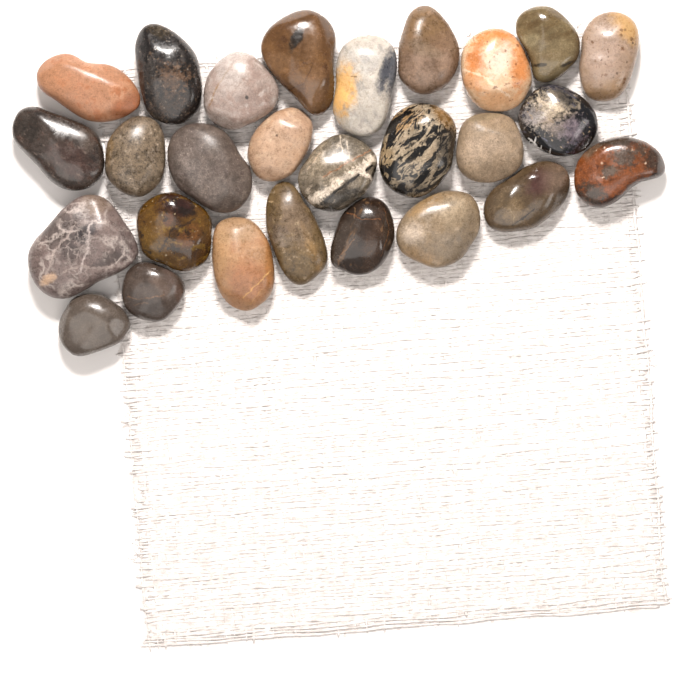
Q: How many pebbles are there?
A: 27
